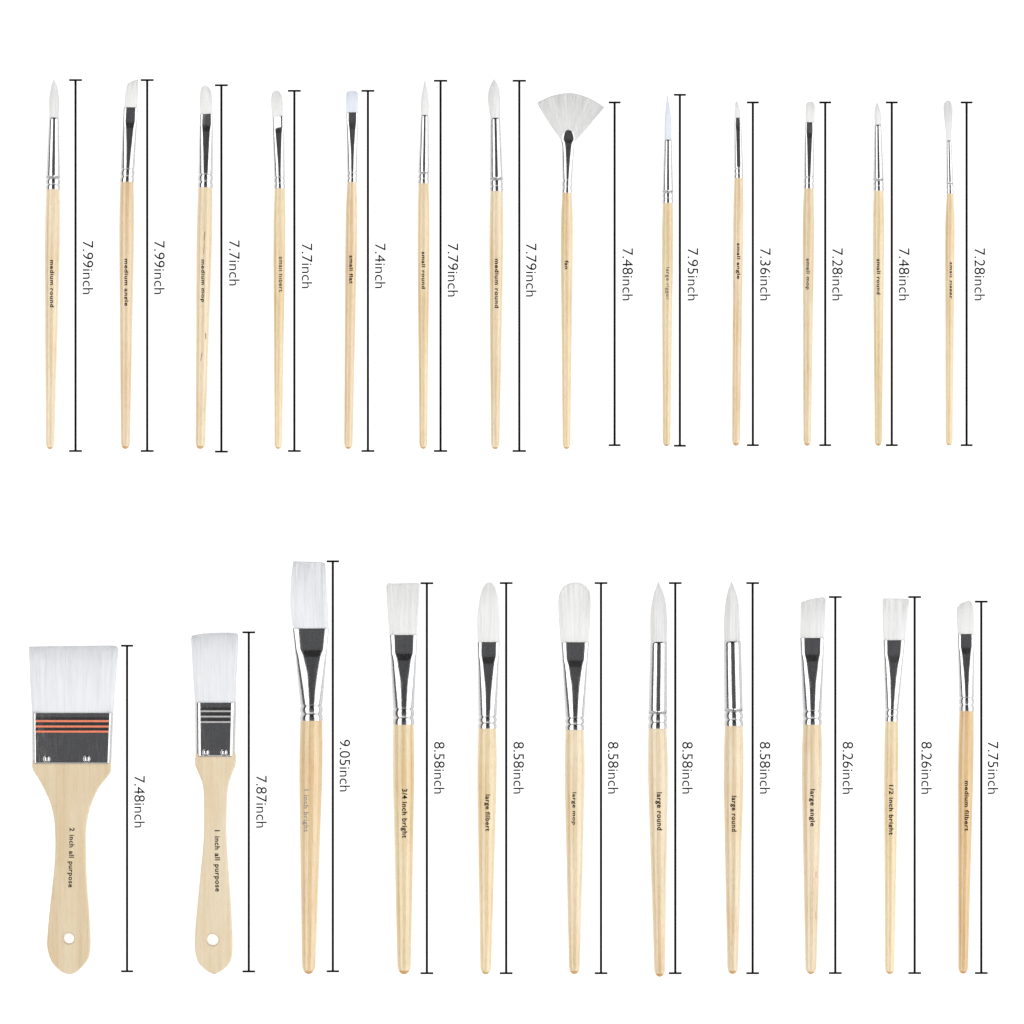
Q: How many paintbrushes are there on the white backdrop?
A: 24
